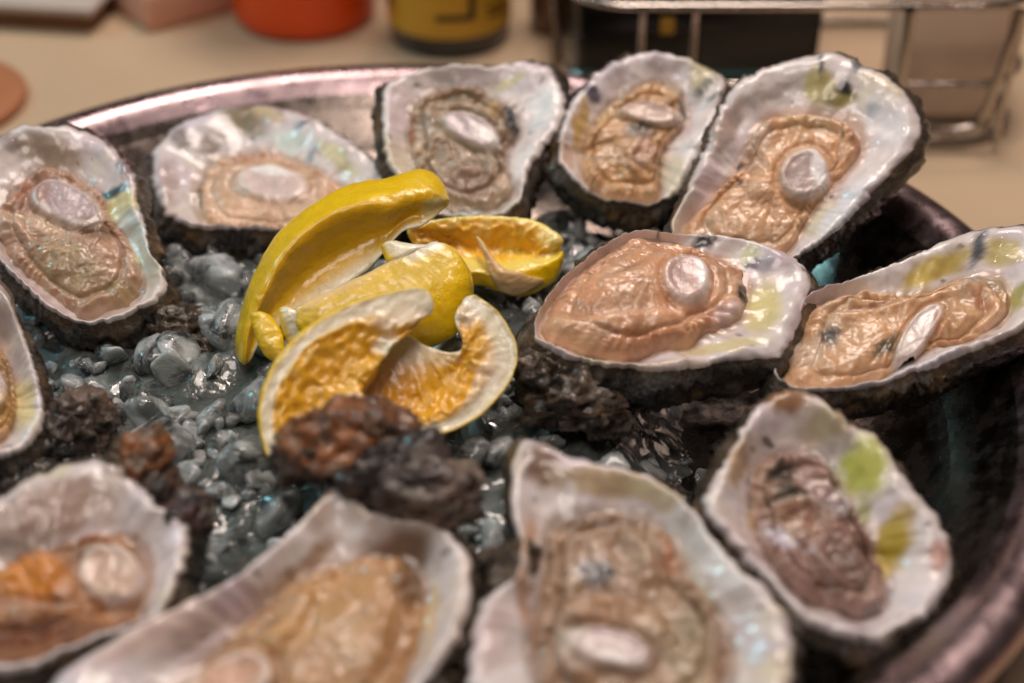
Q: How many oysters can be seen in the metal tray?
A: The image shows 12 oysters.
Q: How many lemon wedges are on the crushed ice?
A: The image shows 5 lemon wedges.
